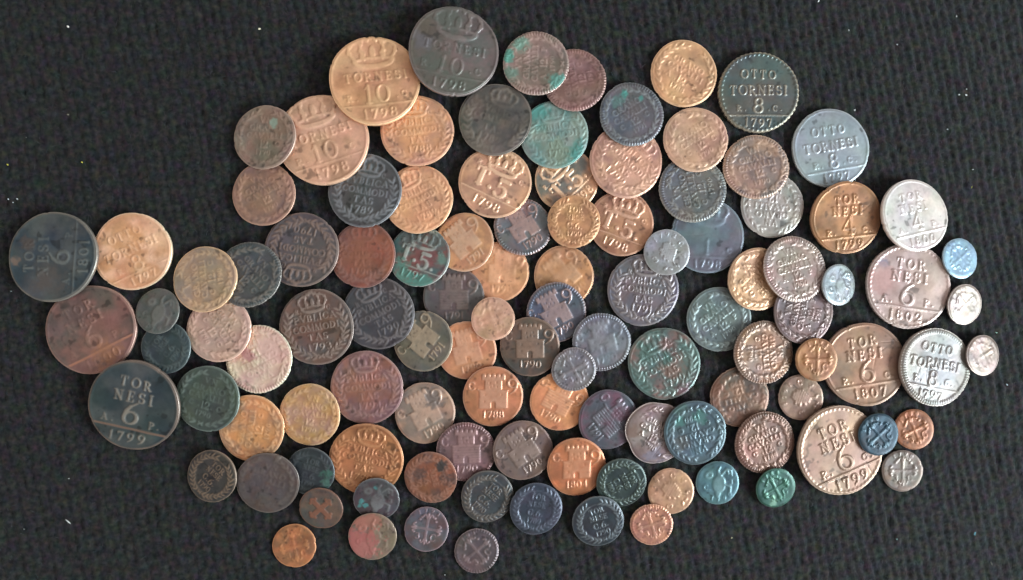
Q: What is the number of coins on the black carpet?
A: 110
